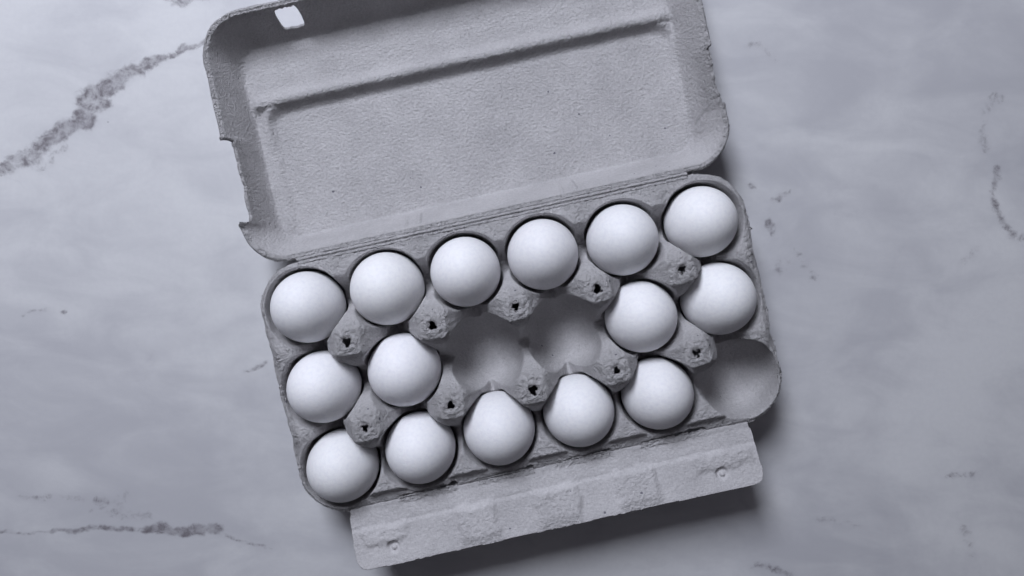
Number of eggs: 15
